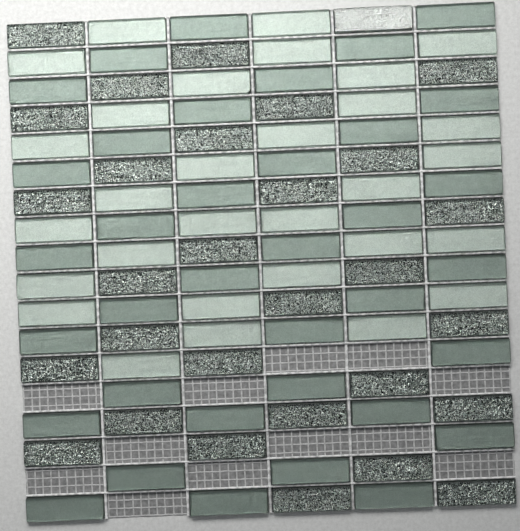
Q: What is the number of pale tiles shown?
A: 30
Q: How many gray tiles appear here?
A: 36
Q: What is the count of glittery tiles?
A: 30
